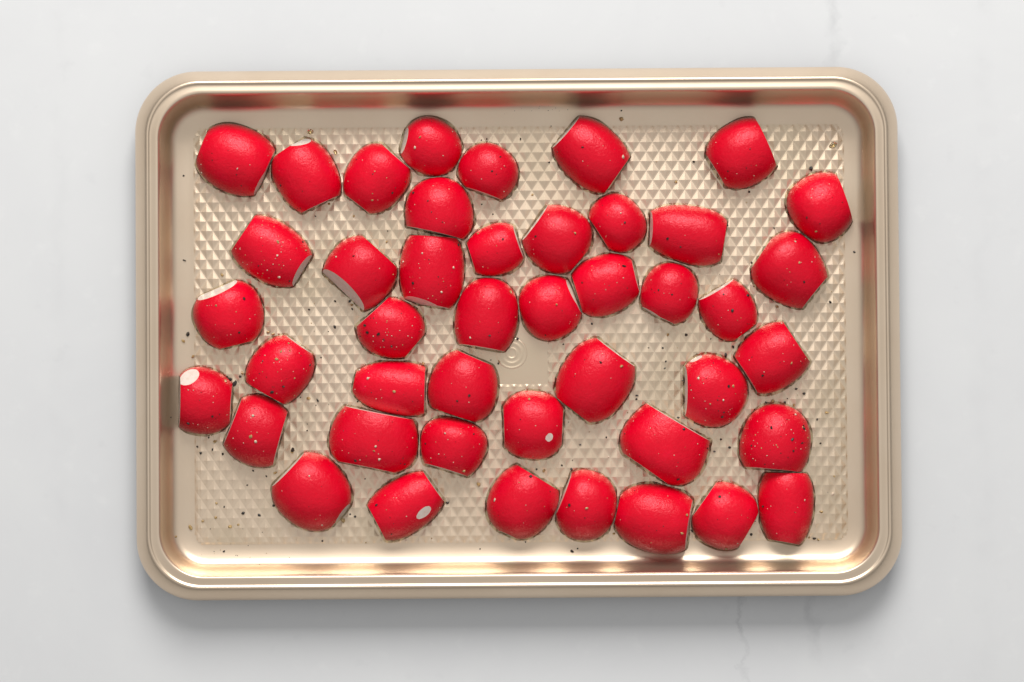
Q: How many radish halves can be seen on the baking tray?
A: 44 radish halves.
